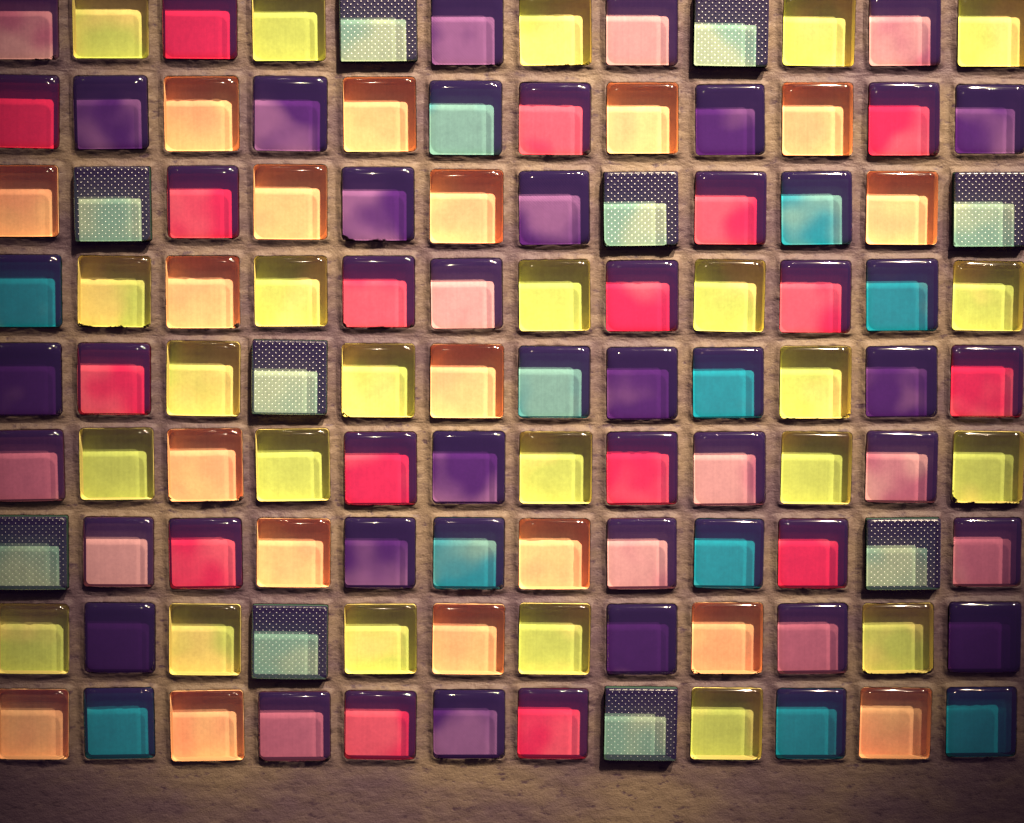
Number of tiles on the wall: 108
